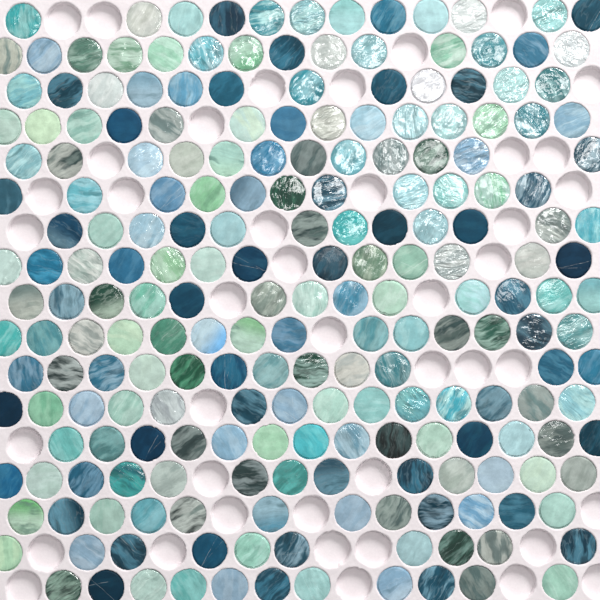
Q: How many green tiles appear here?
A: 48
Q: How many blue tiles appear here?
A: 78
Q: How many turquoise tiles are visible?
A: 50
